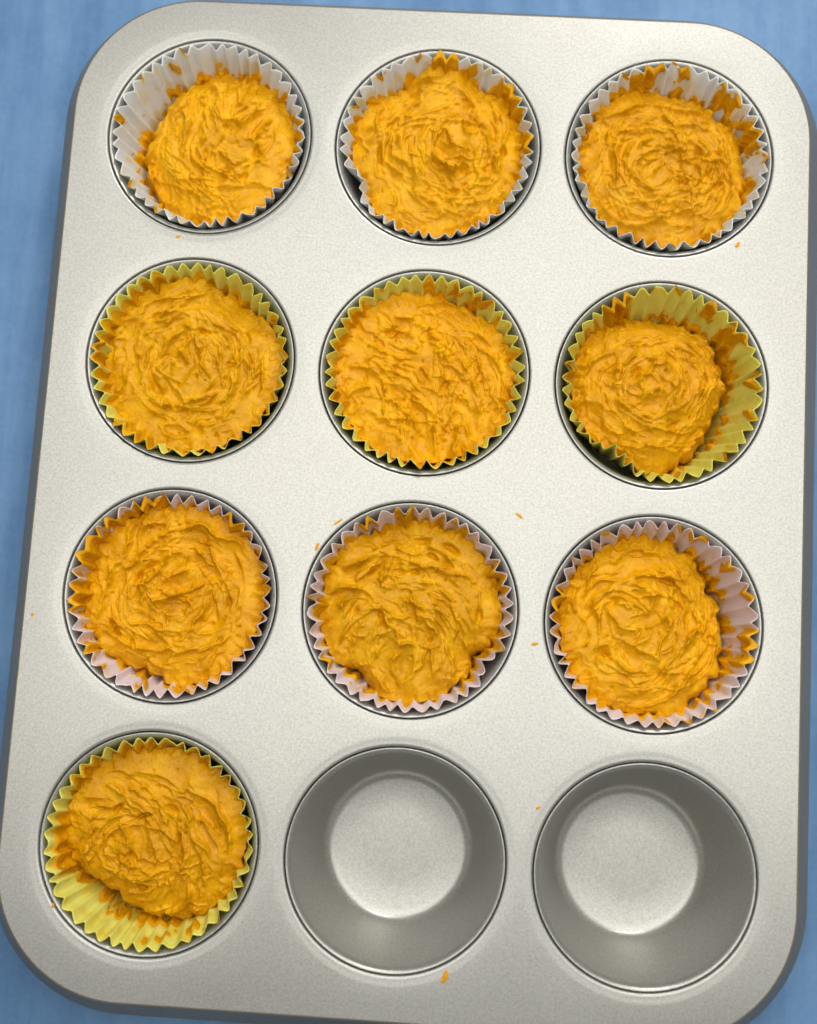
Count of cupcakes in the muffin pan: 10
